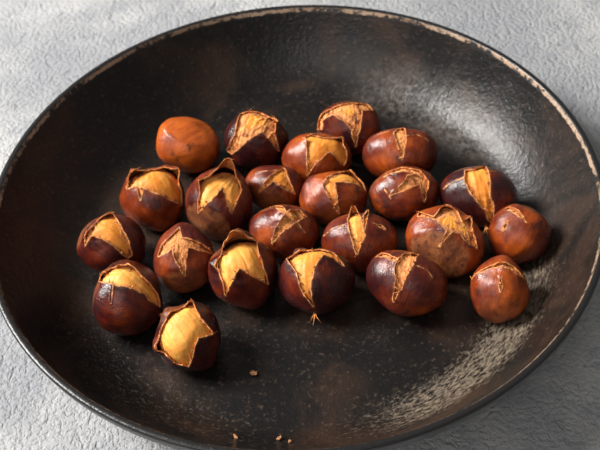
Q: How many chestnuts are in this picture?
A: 23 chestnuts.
